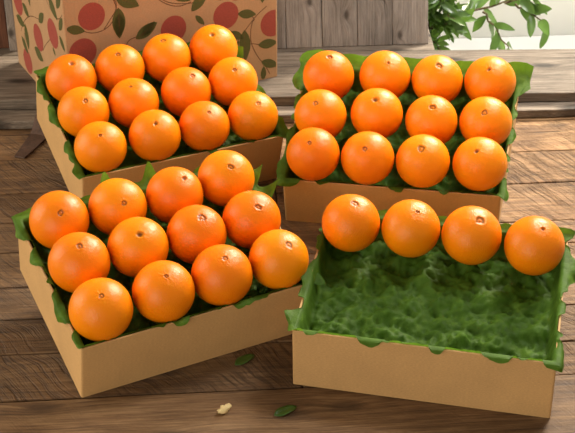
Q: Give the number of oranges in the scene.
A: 40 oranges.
